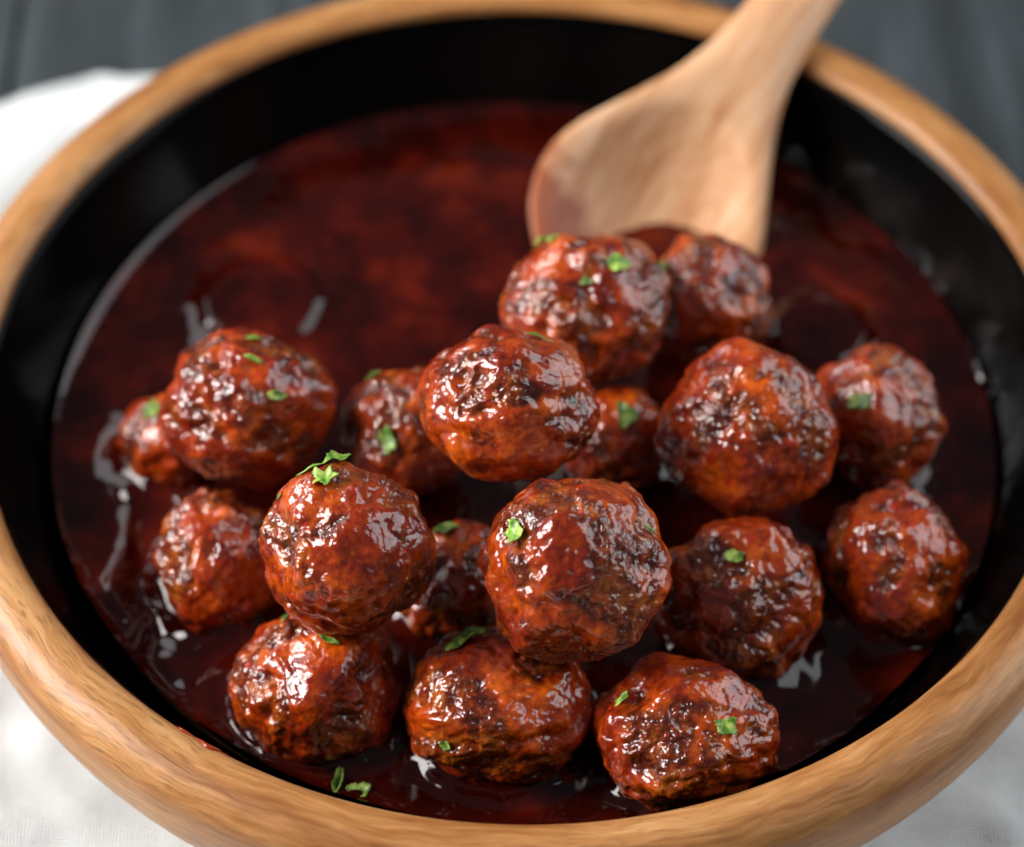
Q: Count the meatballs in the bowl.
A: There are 18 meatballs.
